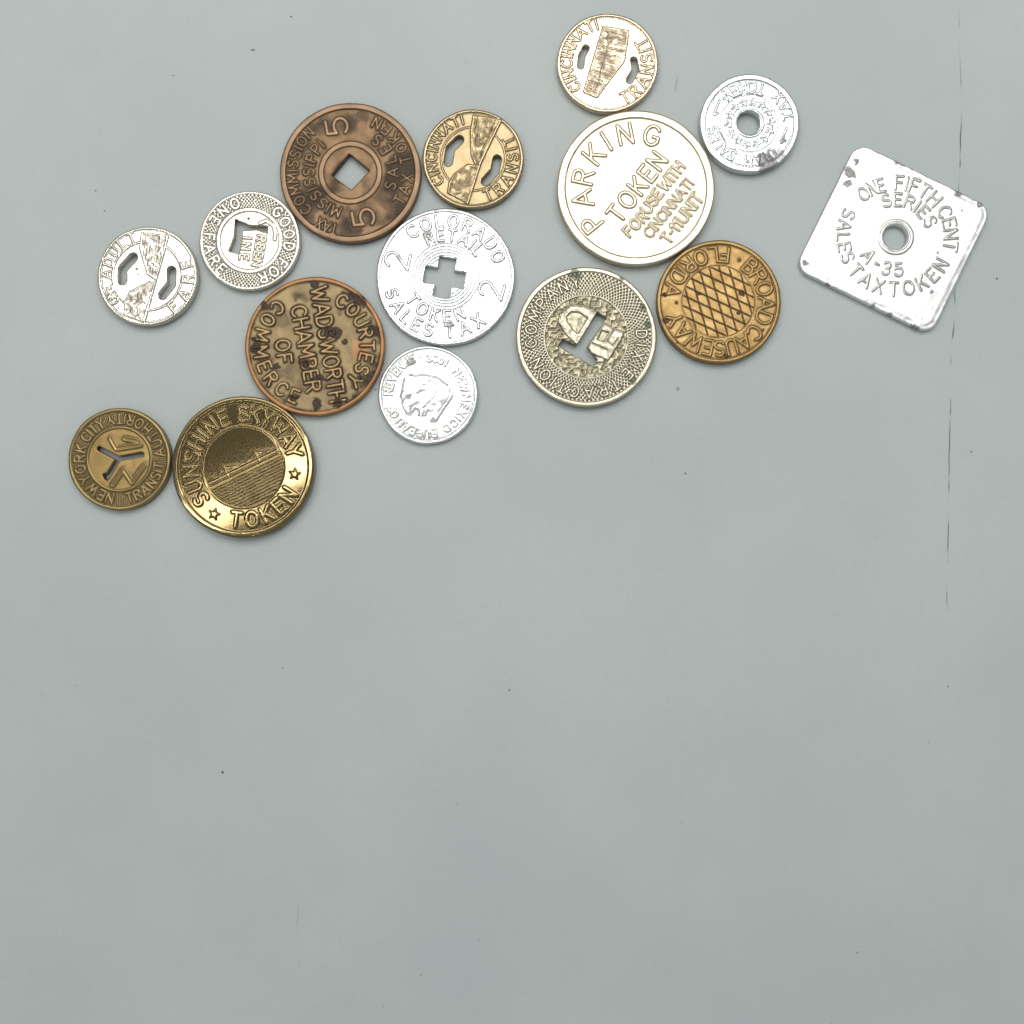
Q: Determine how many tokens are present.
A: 15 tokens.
